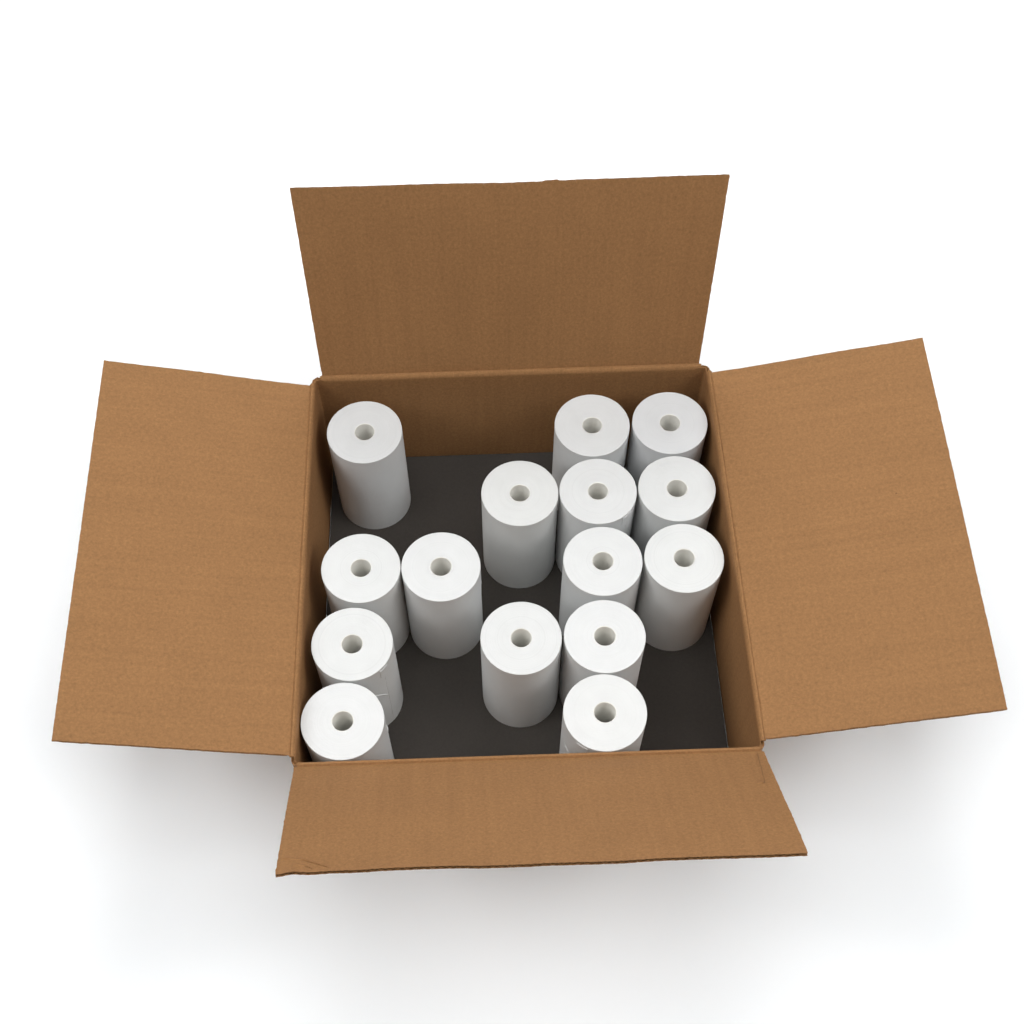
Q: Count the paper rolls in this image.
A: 15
